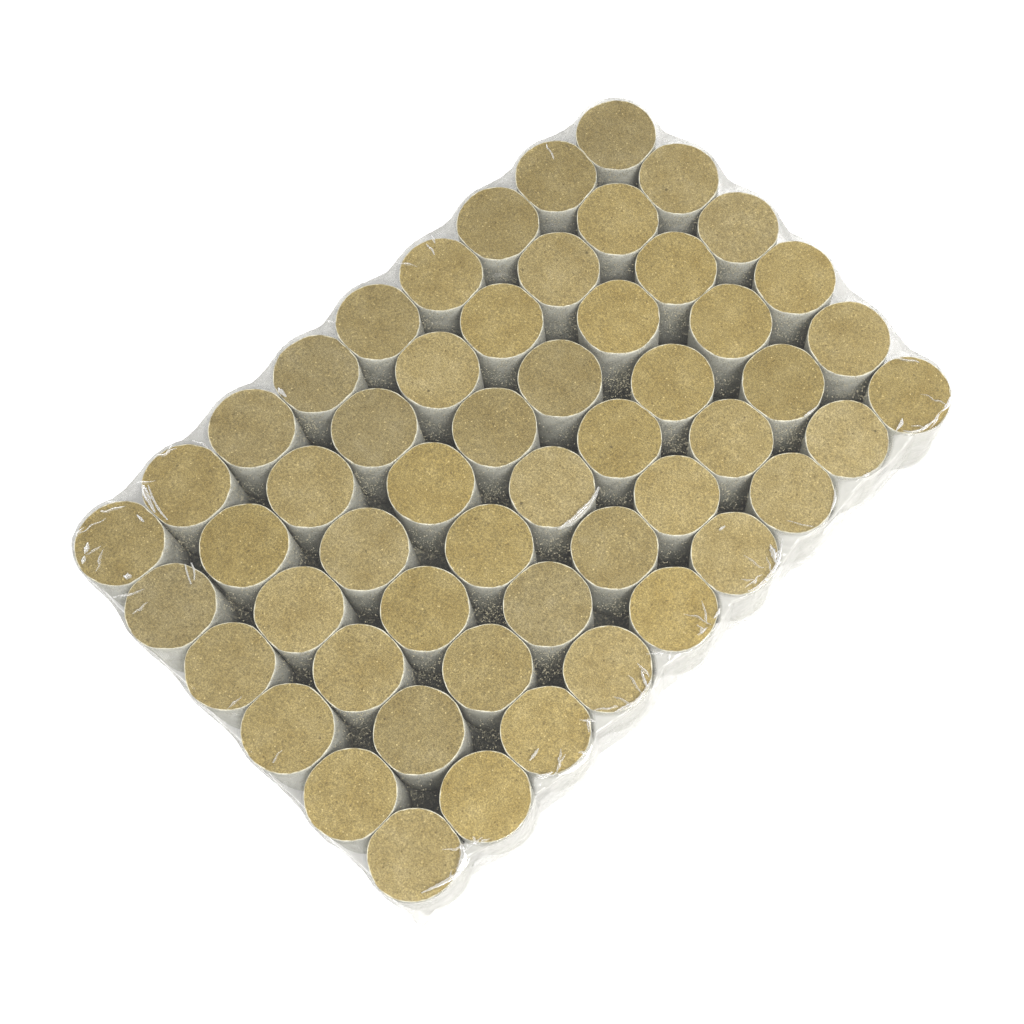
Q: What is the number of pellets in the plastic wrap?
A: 54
